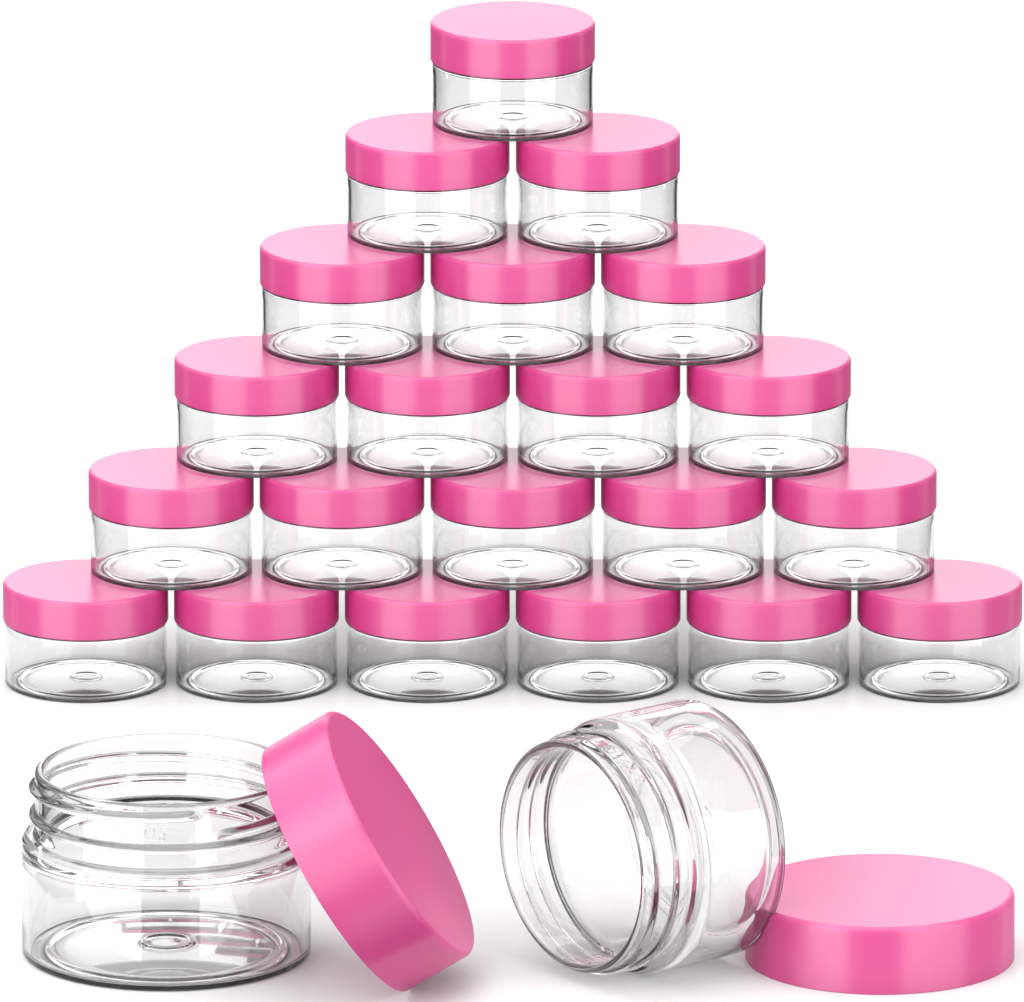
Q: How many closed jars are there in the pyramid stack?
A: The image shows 21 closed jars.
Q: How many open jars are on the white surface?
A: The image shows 2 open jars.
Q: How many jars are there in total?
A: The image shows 23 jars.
